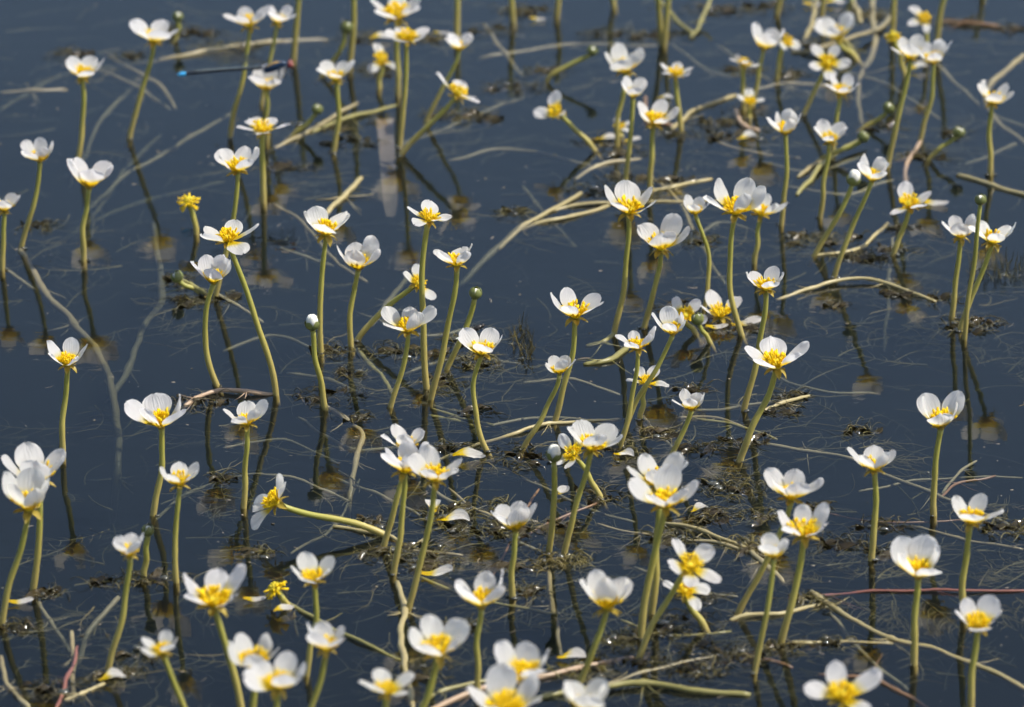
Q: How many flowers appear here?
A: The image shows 103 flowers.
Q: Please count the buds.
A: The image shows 15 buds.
